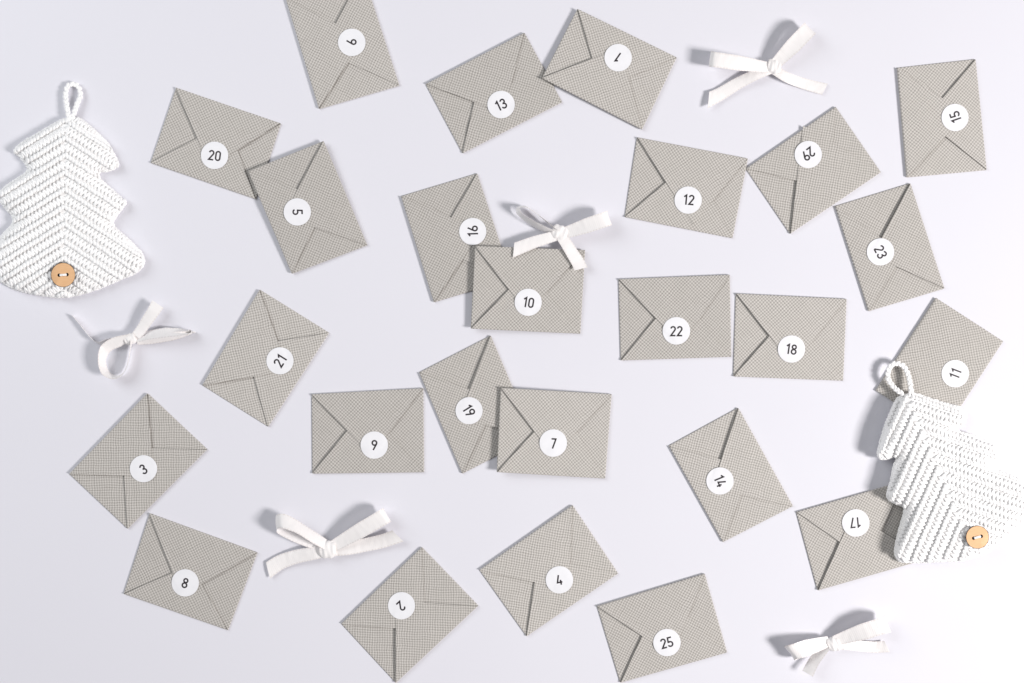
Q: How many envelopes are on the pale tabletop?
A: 25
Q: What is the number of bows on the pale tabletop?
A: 5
